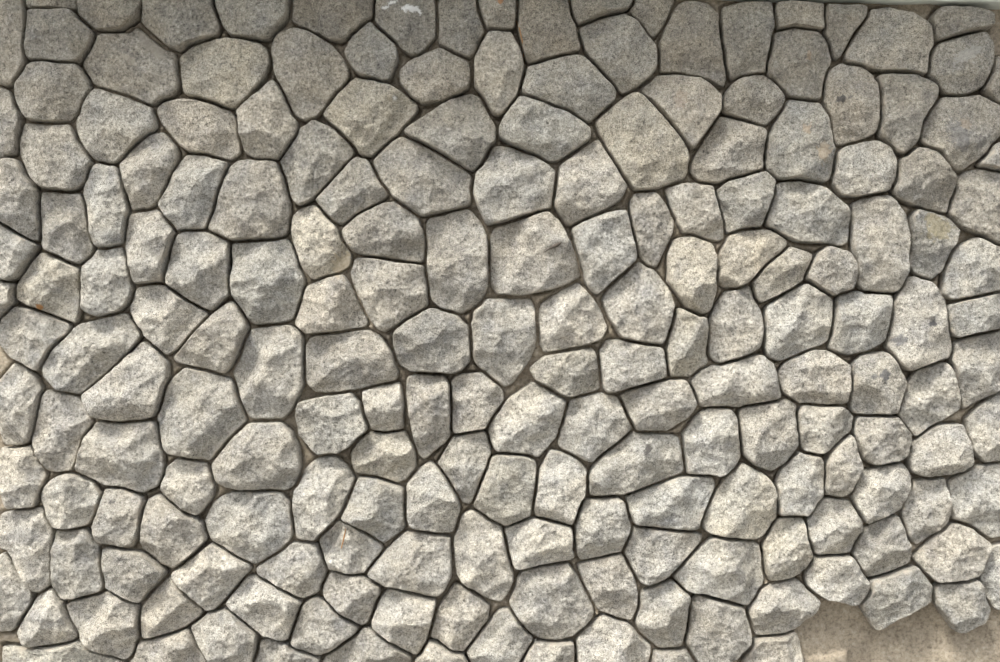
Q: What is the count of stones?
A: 195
